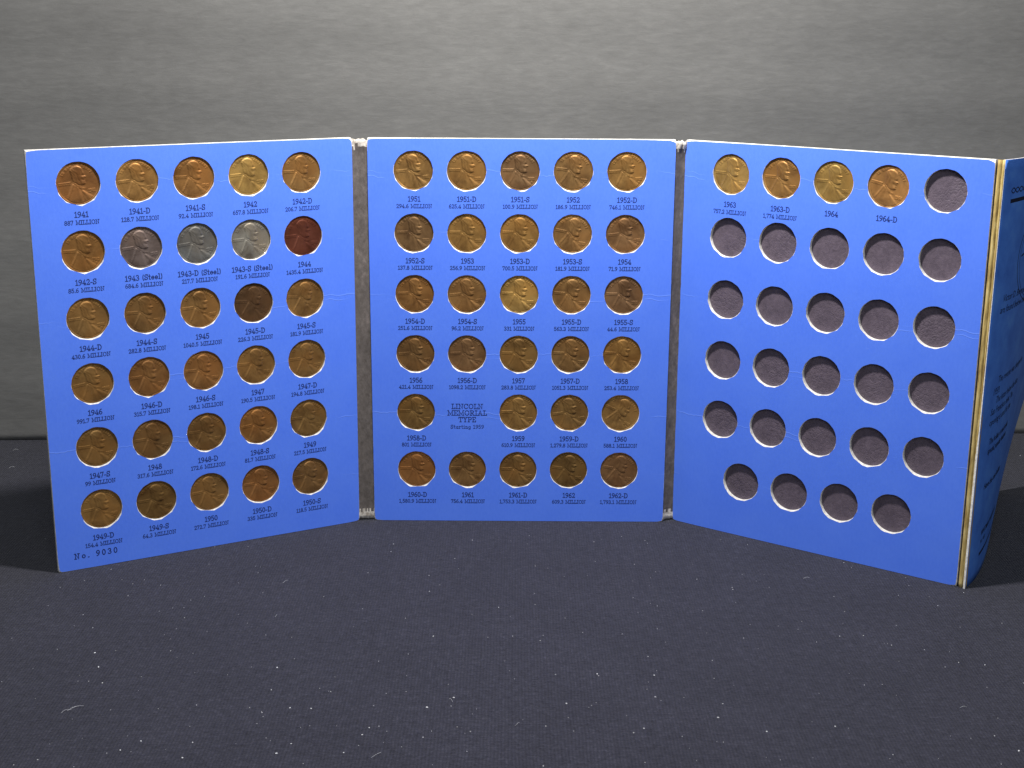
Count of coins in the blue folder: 63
